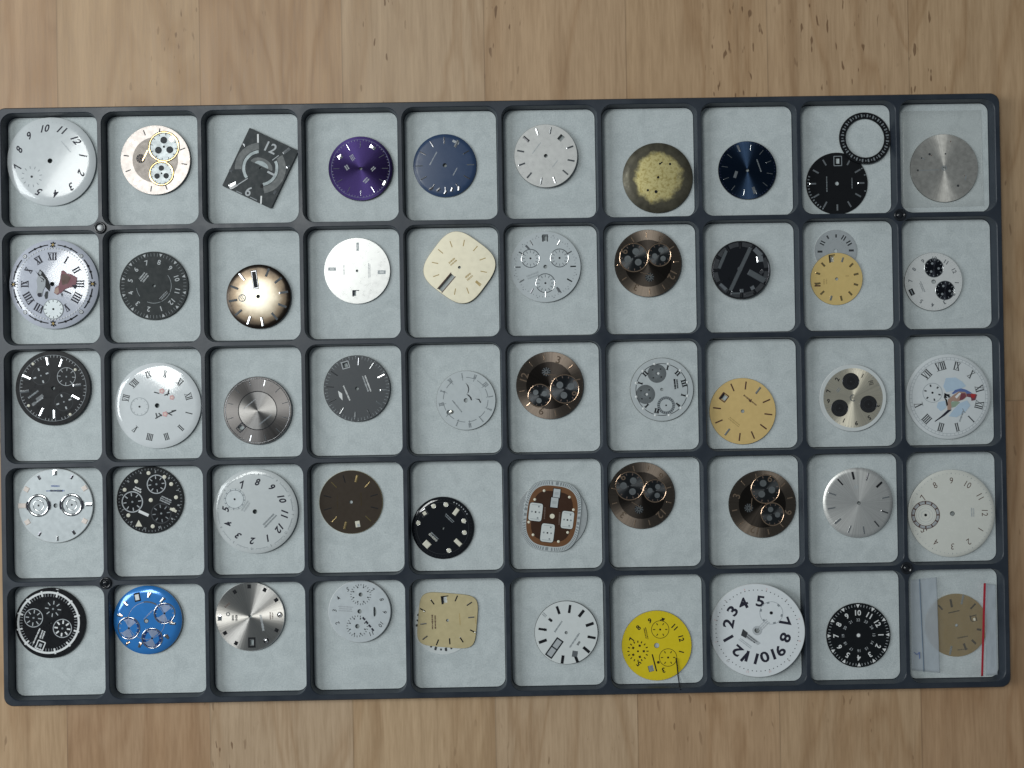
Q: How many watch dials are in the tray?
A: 51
